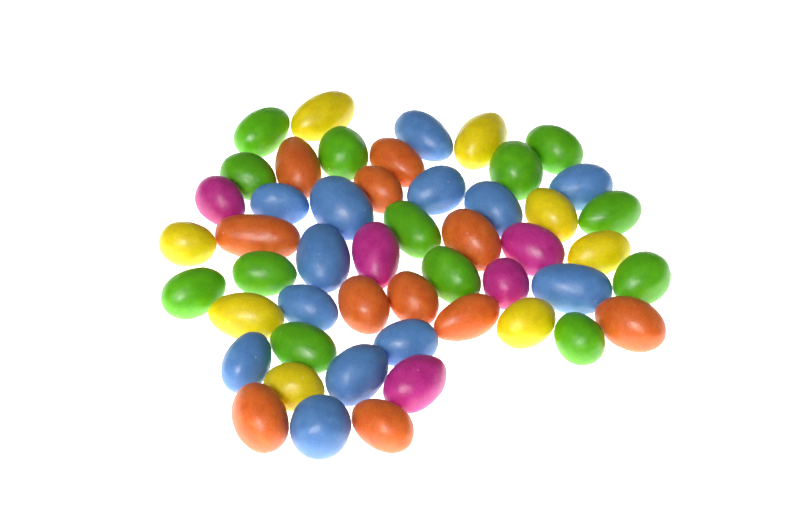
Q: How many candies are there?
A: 50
